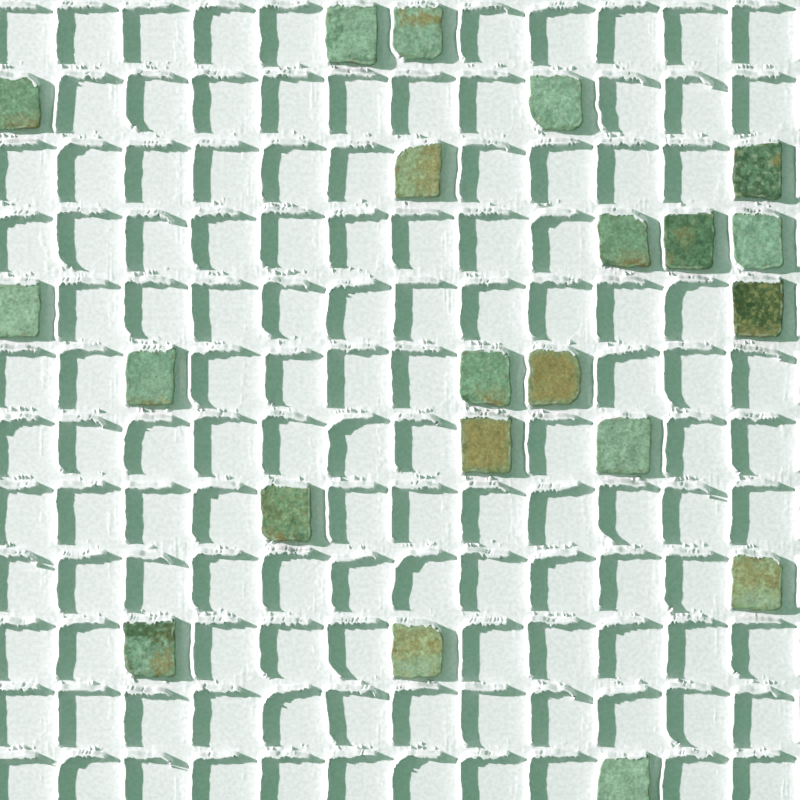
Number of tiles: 21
